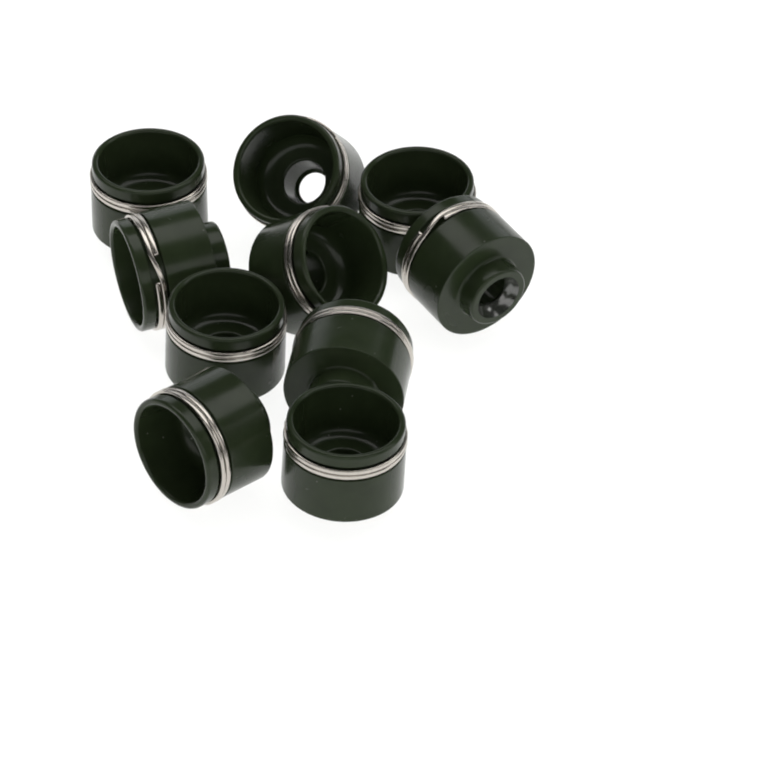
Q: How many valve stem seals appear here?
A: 10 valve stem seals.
